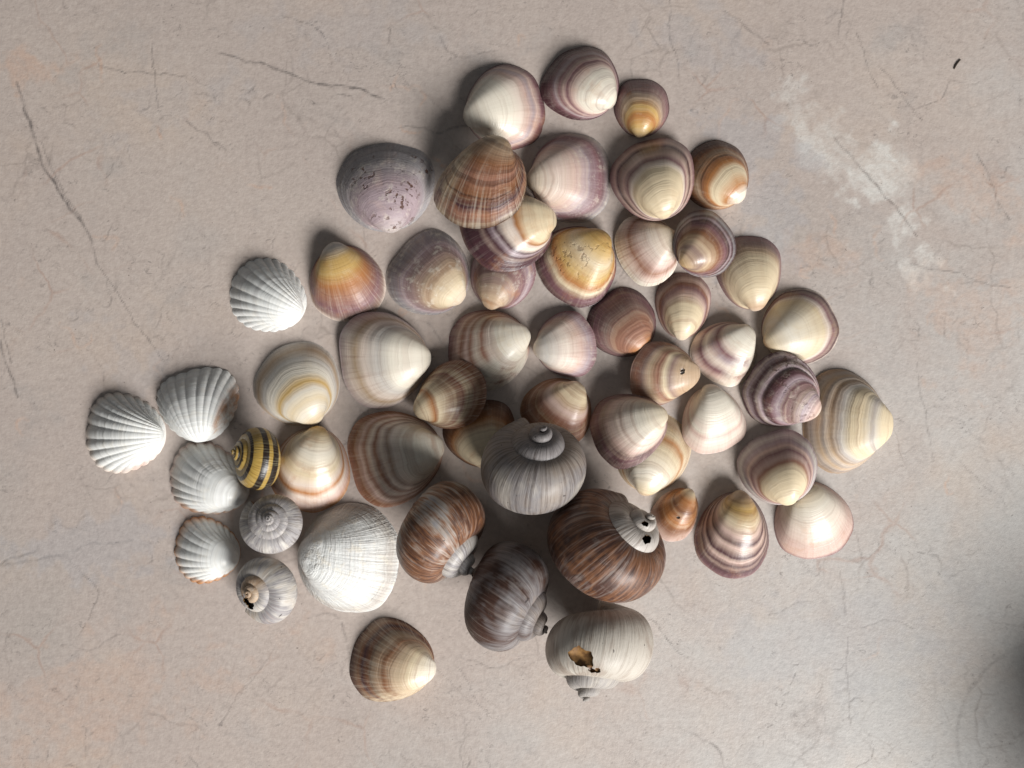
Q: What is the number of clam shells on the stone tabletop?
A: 41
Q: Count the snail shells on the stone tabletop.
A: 8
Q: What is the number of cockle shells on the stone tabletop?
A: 5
